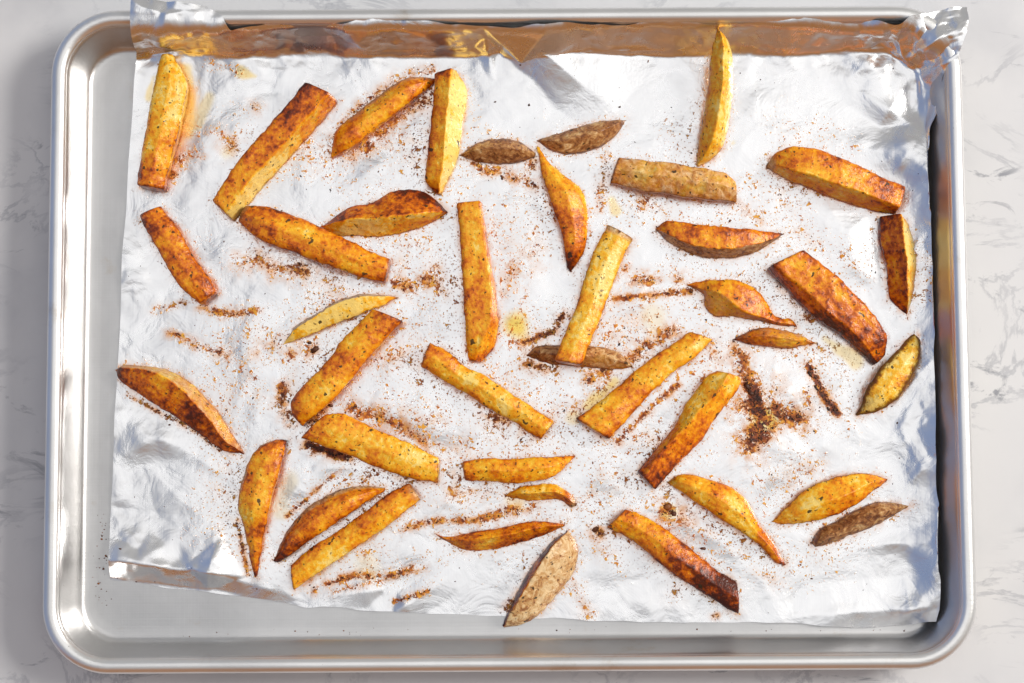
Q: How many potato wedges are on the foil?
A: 40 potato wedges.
